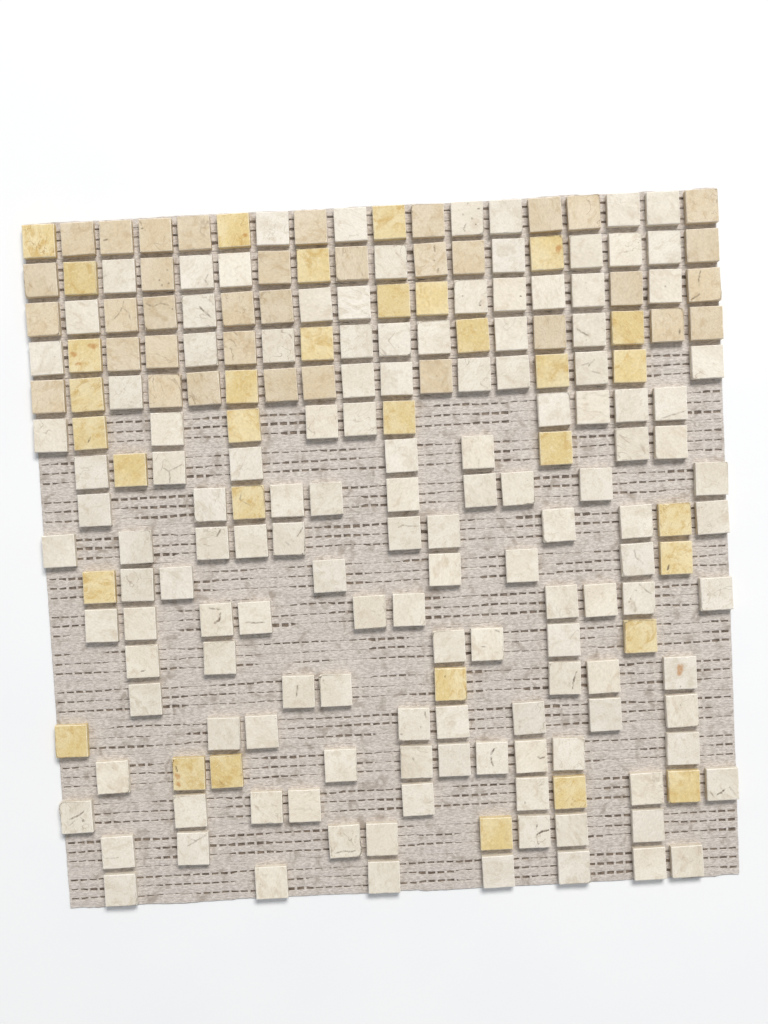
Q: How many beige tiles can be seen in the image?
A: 35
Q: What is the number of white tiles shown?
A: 136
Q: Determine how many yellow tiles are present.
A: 33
